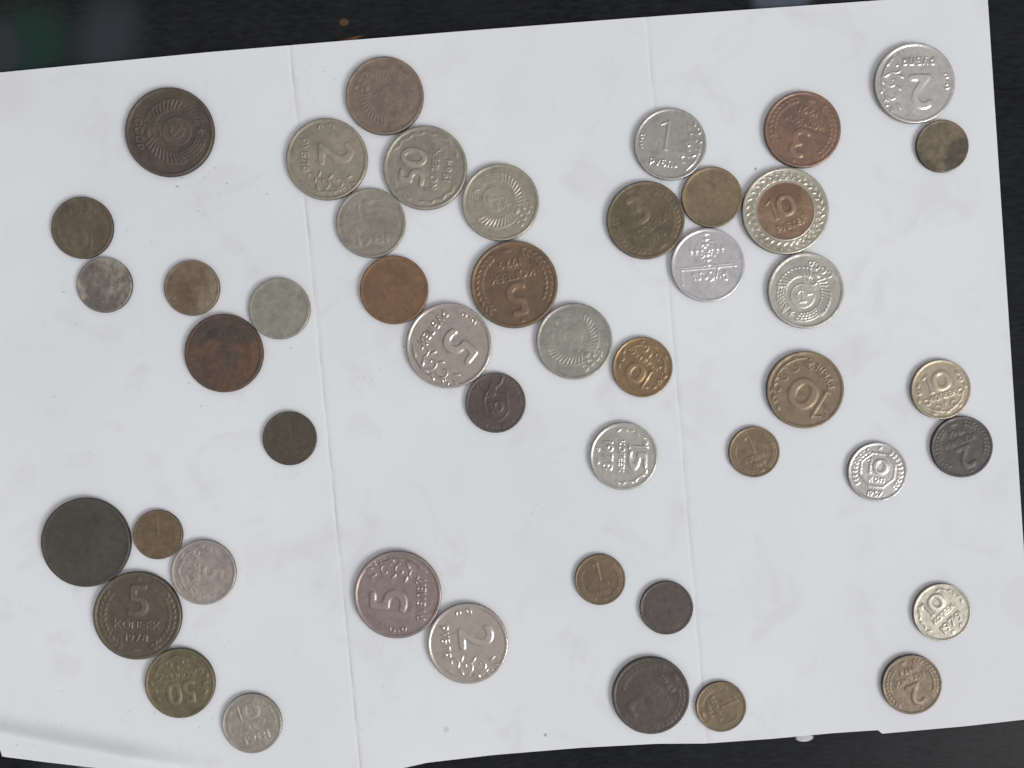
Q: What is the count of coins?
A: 47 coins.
